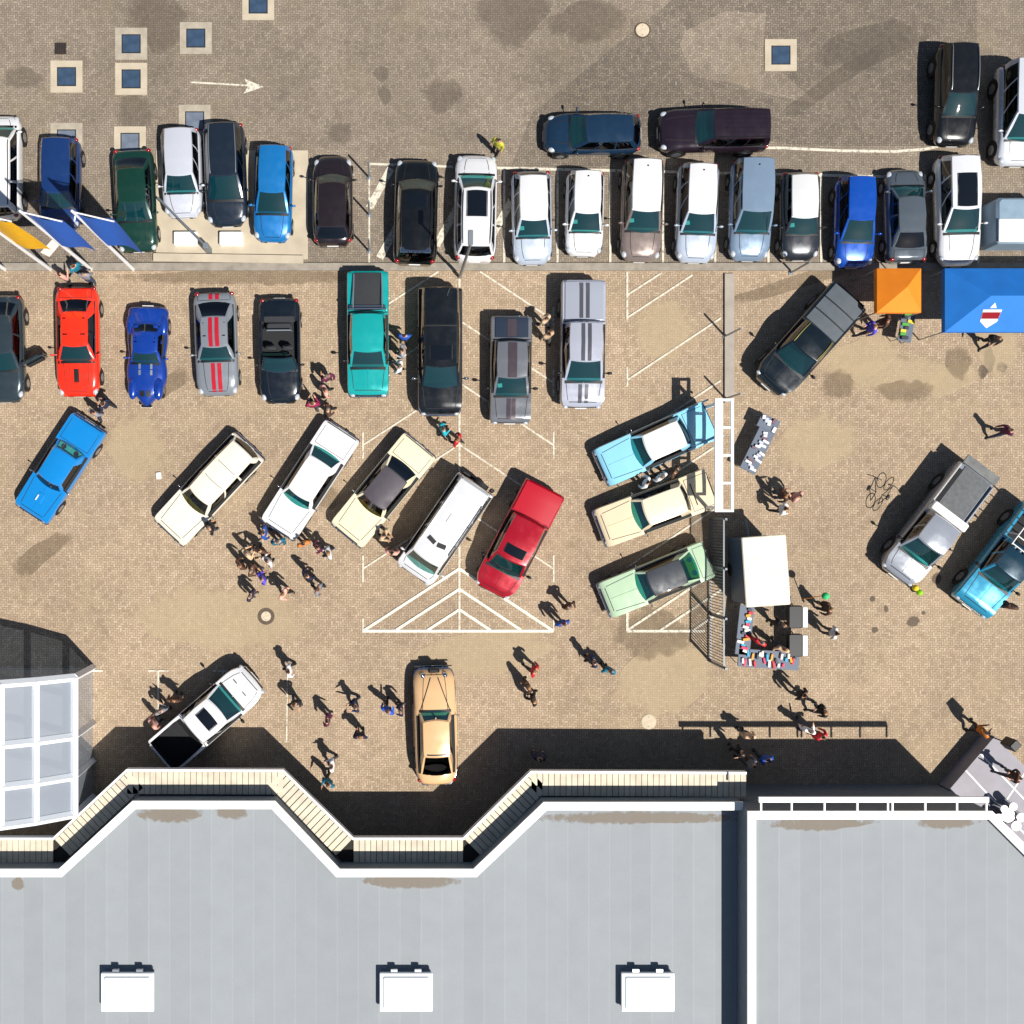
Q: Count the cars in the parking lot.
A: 45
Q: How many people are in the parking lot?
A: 81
